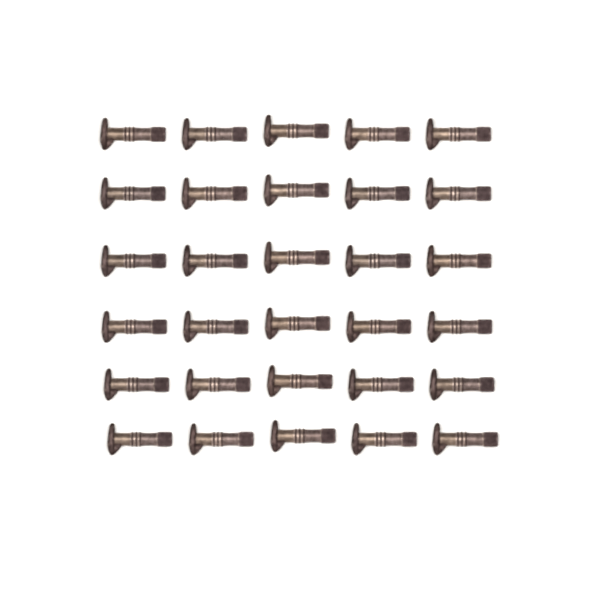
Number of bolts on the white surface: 30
